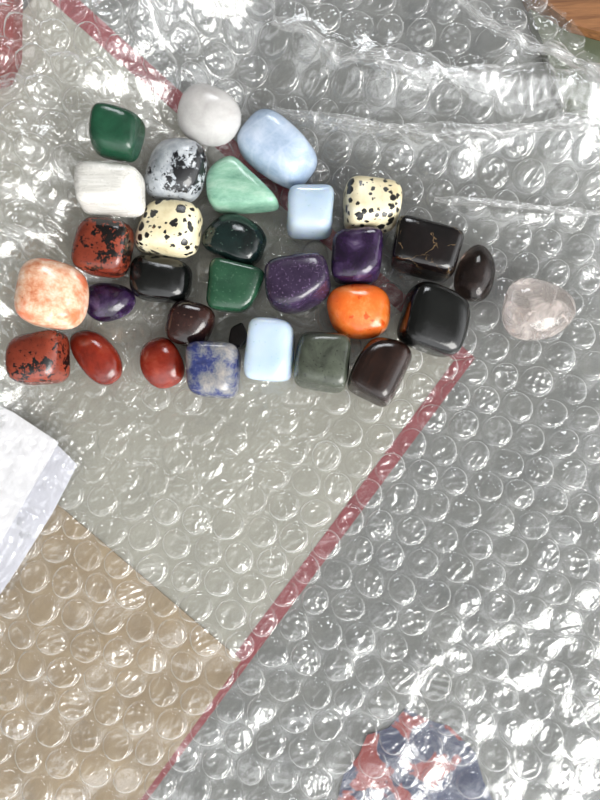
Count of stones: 31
